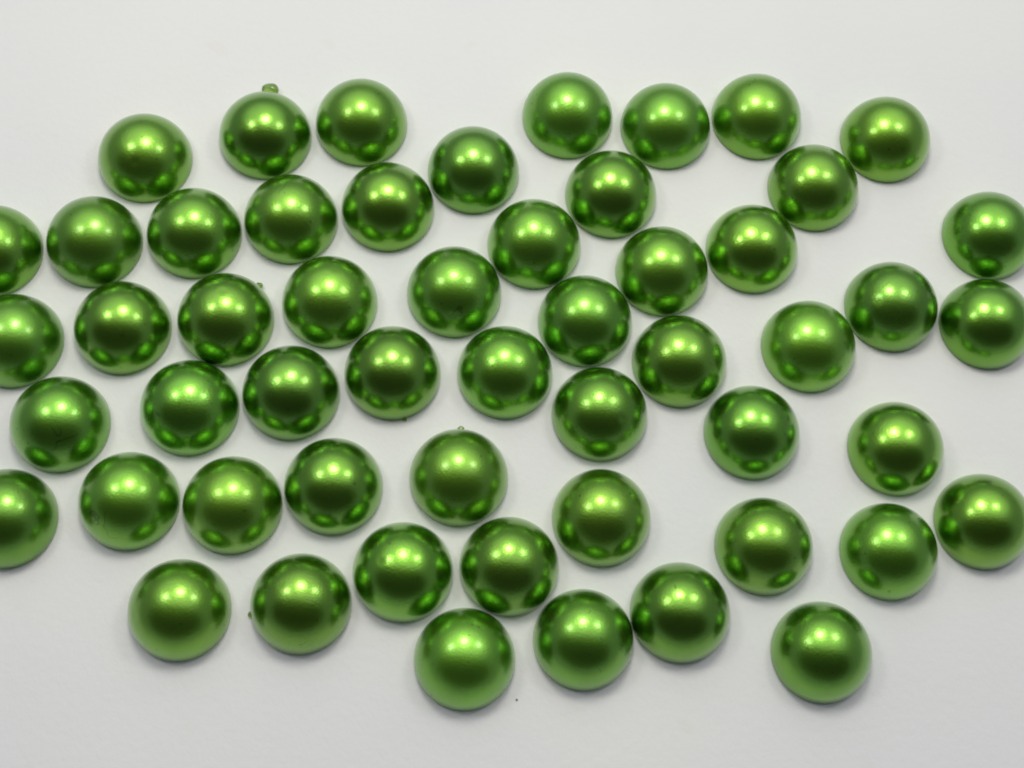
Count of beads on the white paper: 54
